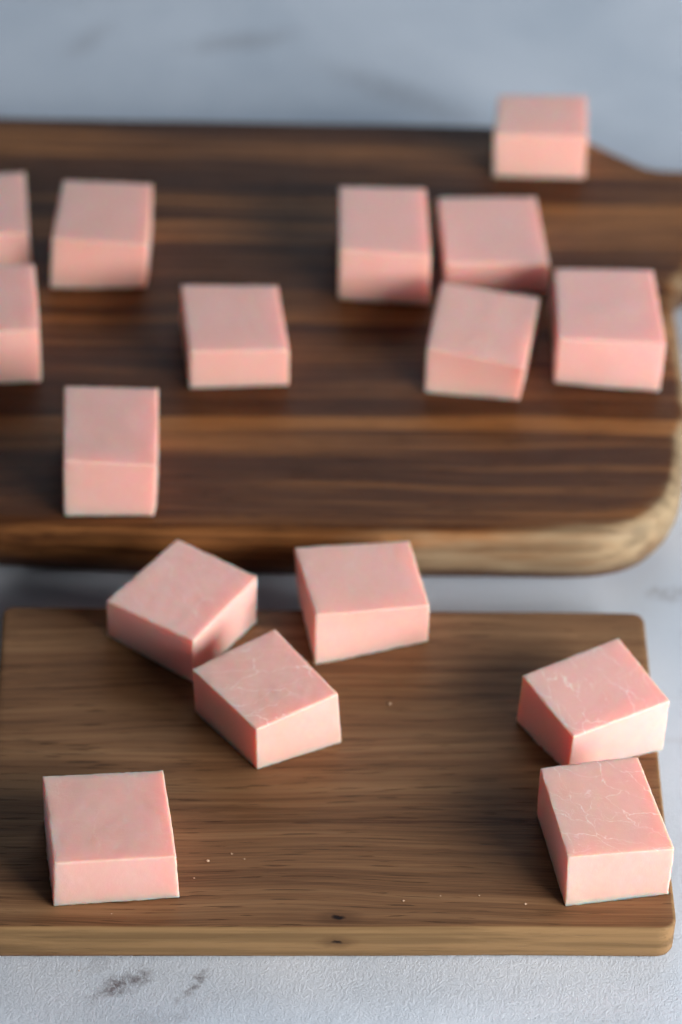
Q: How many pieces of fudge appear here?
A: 16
